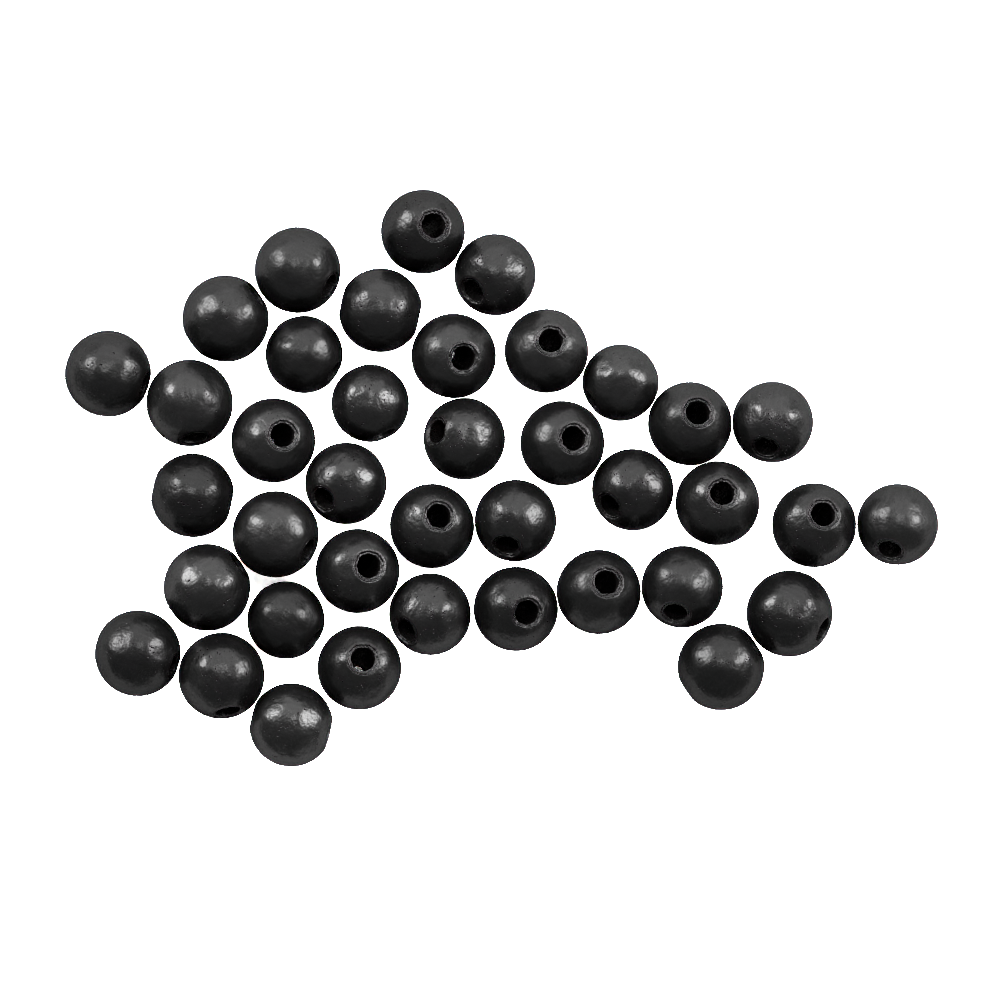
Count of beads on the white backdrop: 39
